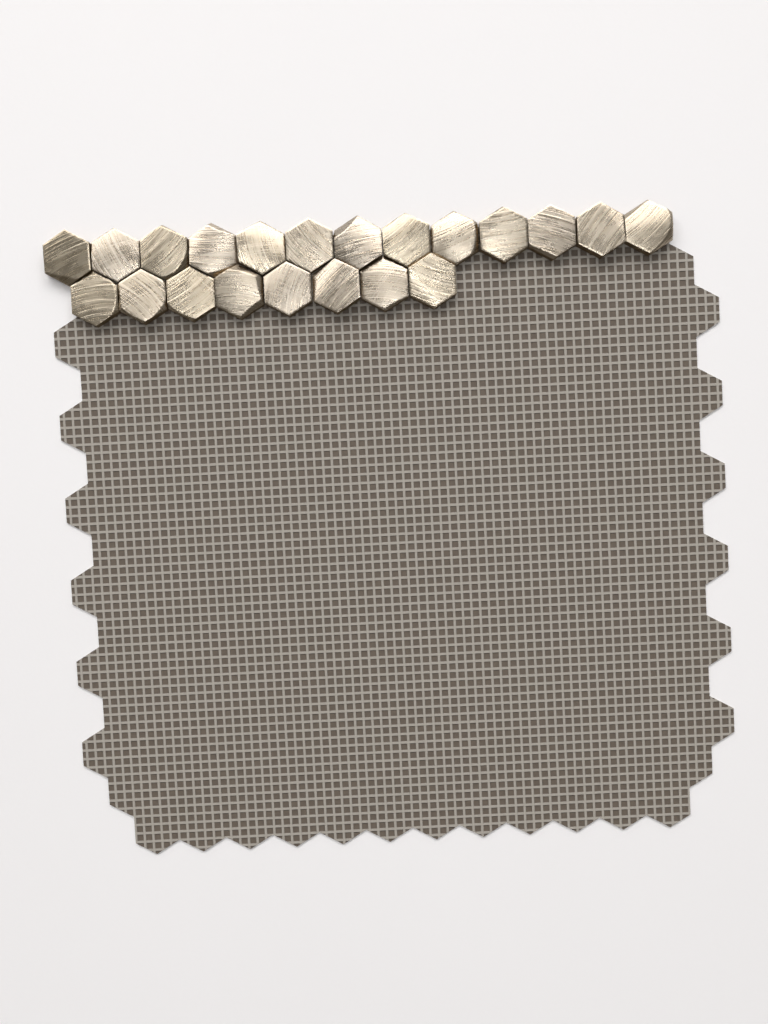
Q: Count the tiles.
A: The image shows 21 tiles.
